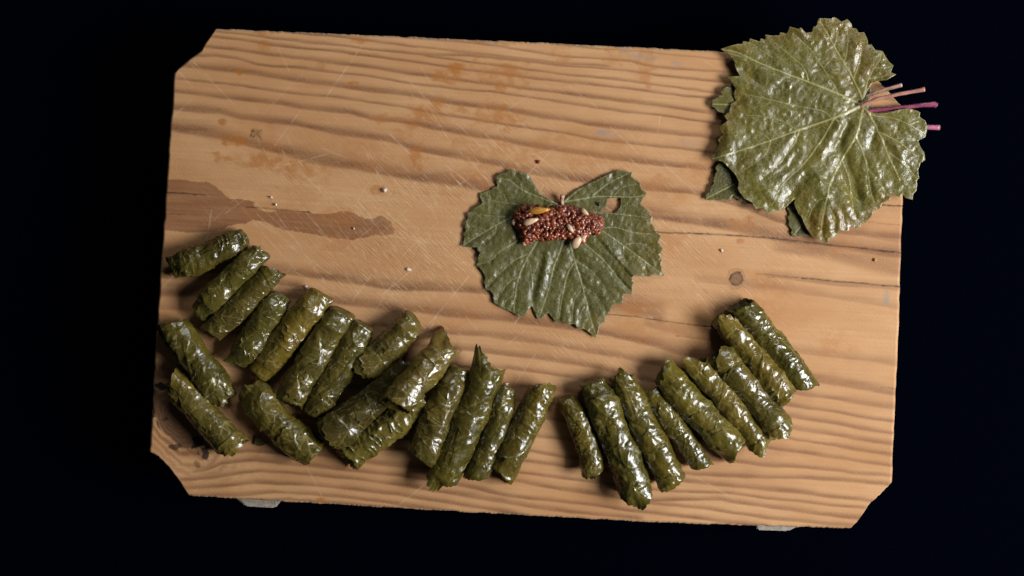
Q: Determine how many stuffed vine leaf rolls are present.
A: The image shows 27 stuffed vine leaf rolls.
